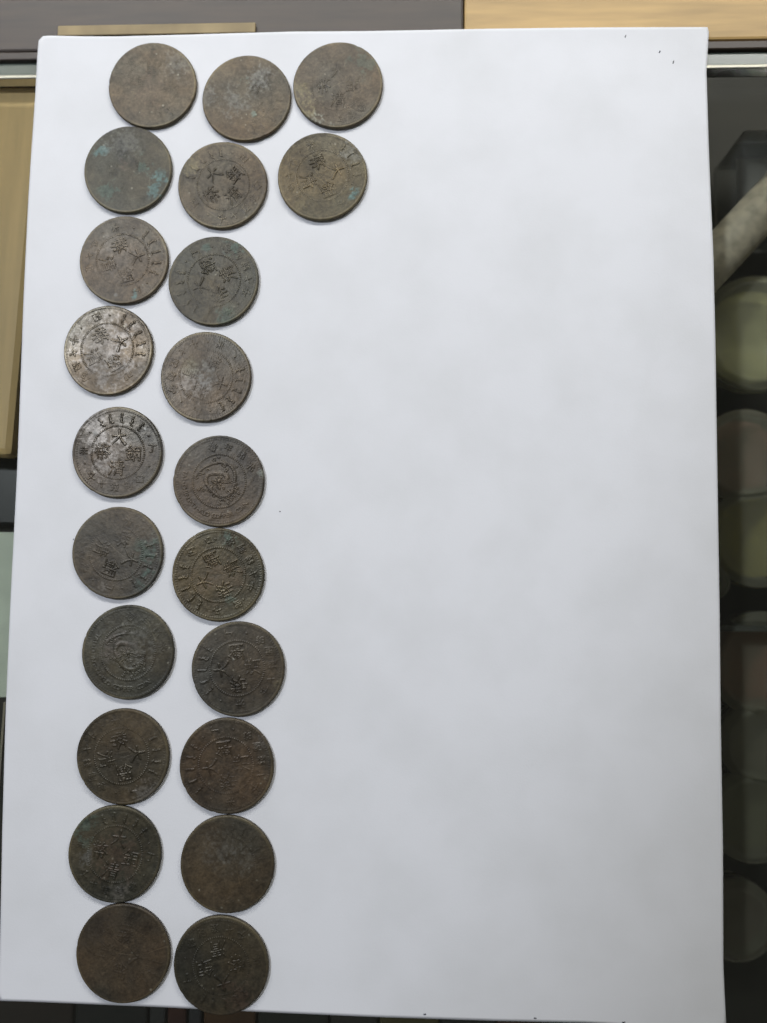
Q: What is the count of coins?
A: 22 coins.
